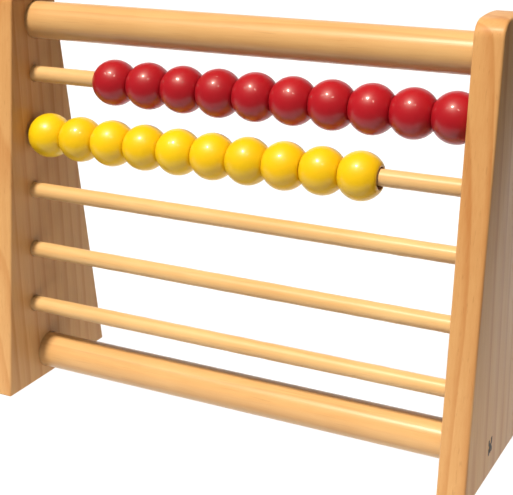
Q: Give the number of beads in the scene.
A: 20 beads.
